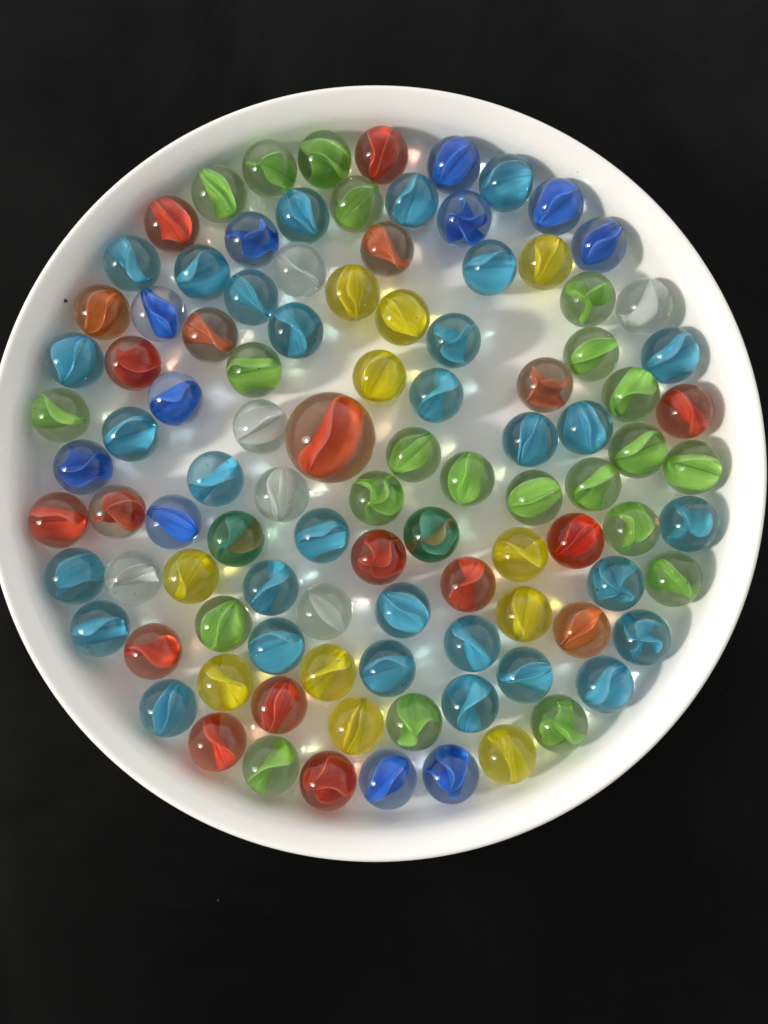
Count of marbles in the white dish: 102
